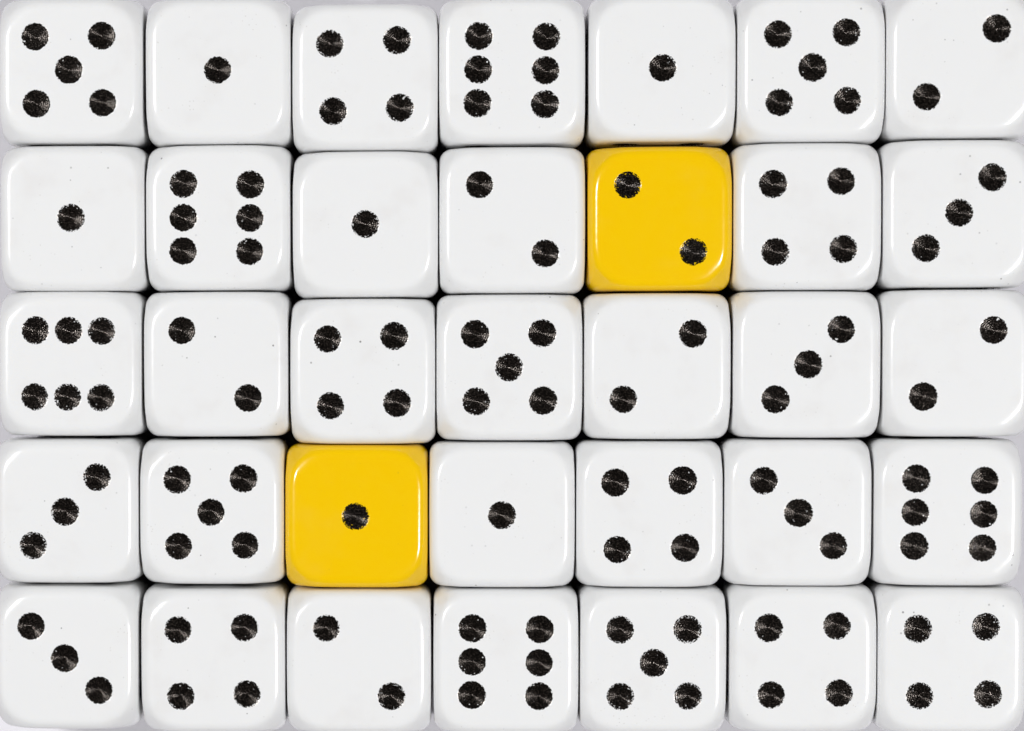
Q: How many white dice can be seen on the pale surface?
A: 33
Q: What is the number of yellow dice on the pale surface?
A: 2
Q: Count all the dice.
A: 35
